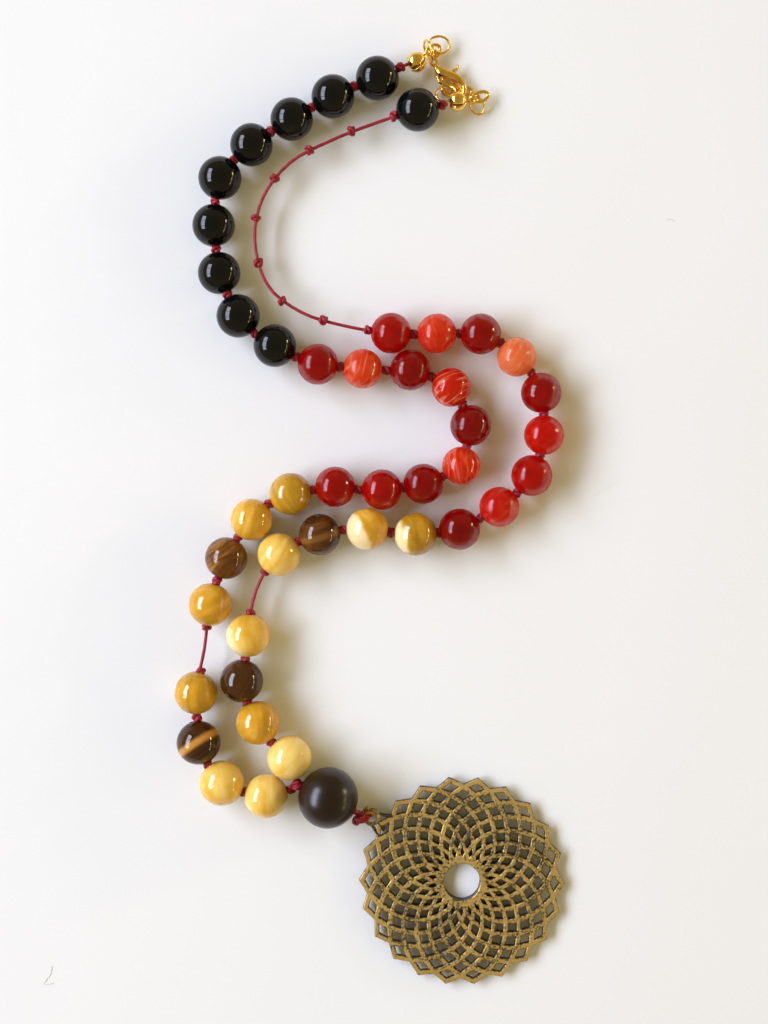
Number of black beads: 10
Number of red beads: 18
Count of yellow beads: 12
